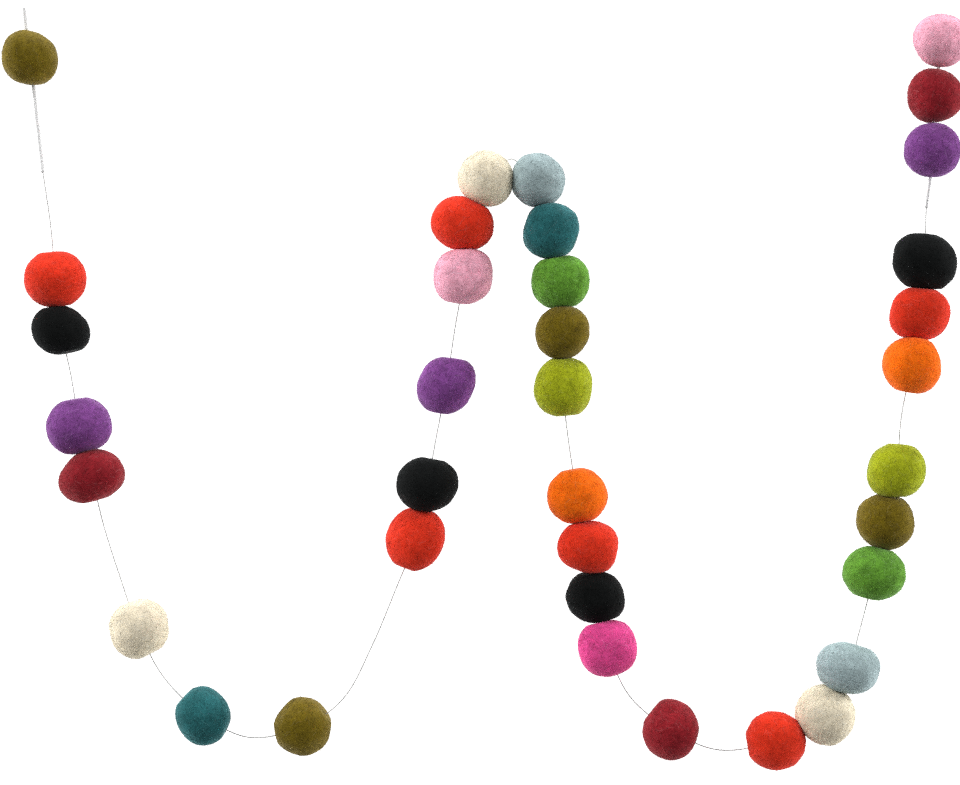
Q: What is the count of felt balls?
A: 36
